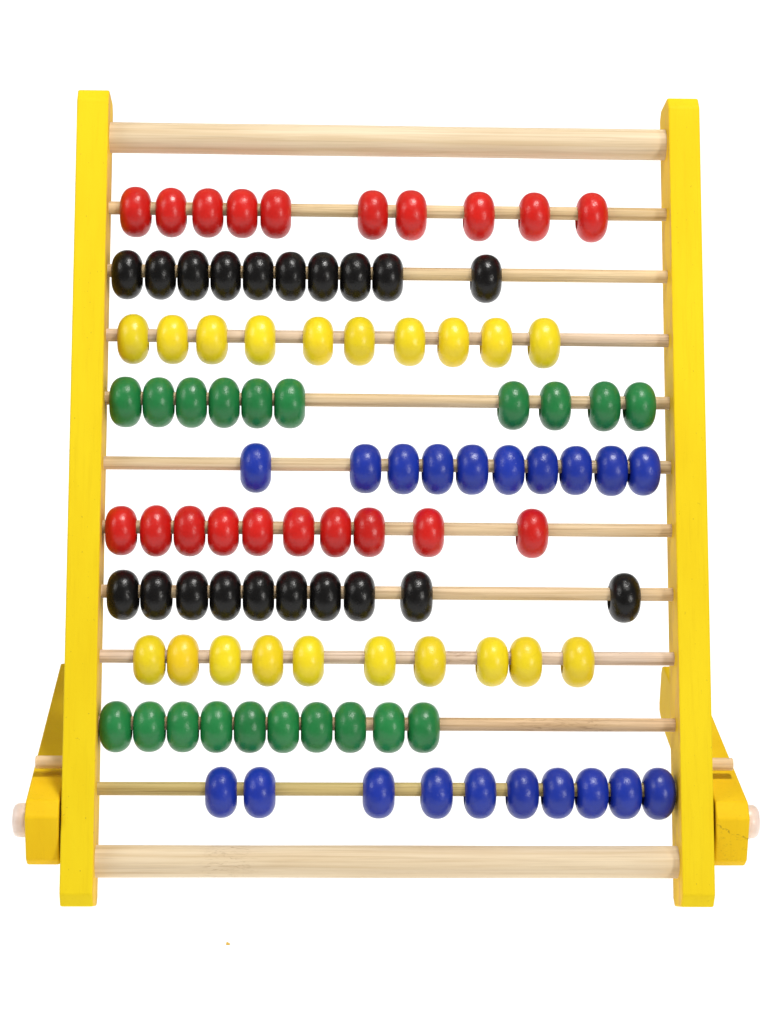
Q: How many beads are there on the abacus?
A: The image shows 100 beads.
